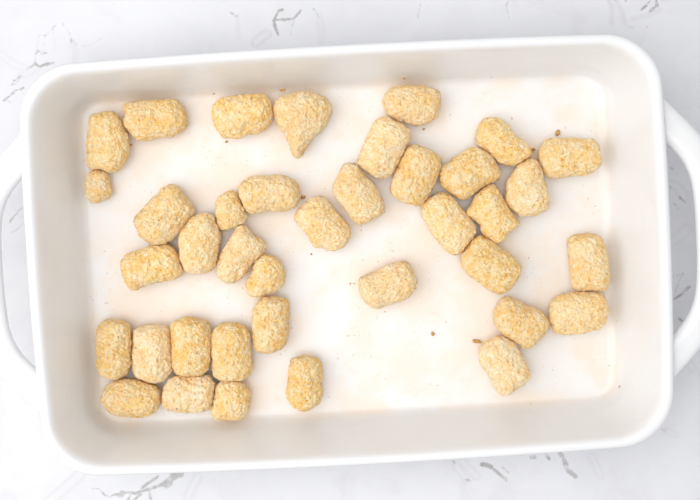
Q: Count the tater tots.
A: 38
